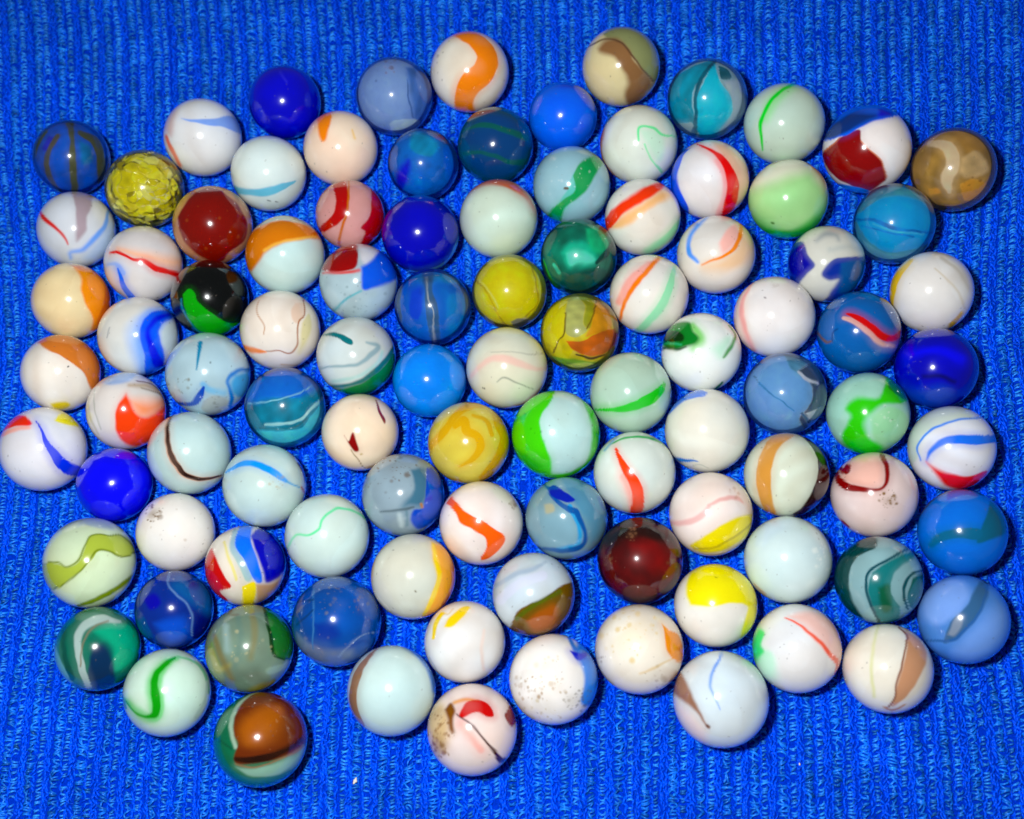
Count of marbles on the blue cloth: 98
